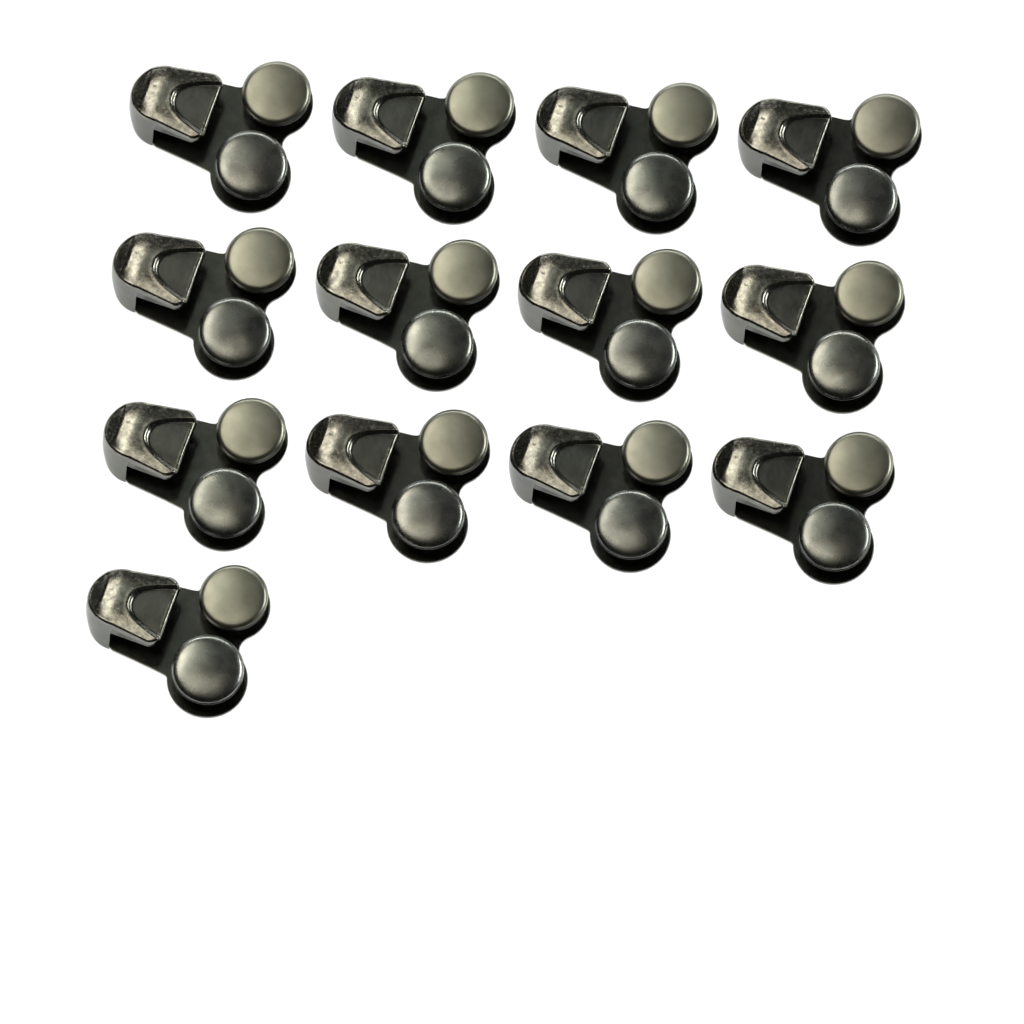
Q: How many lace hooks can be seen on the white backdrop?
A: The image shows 13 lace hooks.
